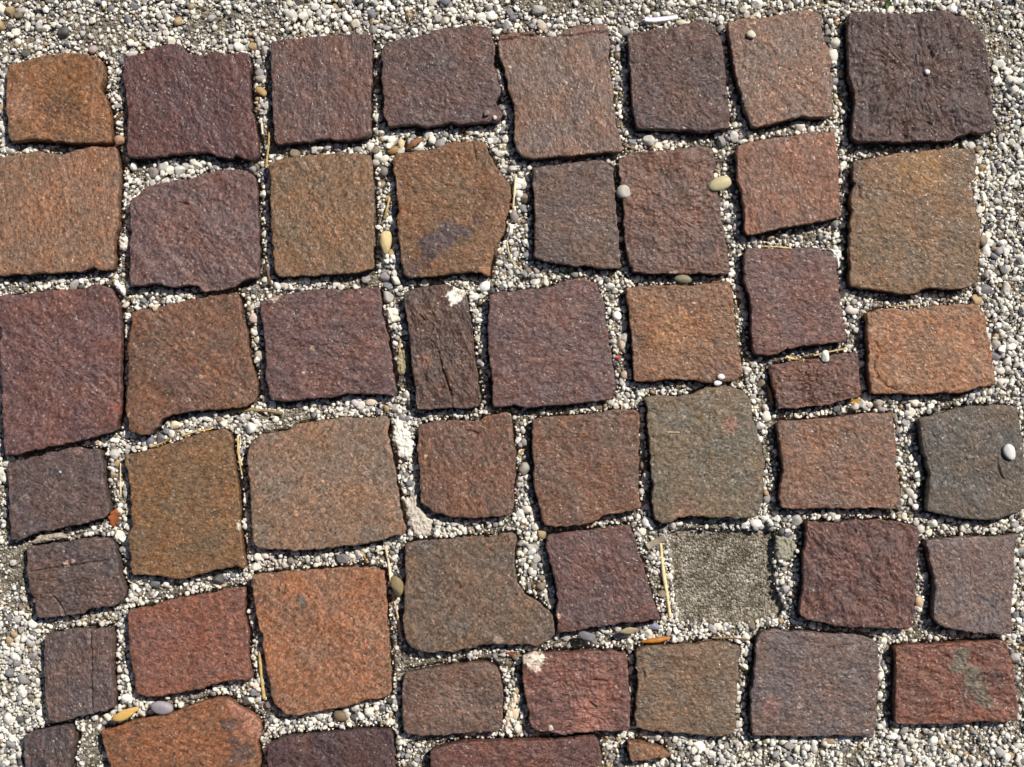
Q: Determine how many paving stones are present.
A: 51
